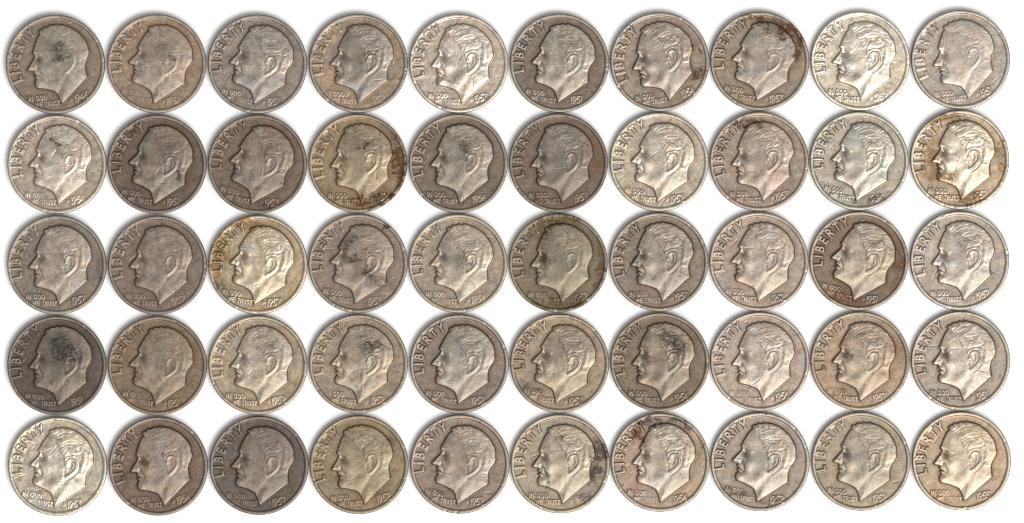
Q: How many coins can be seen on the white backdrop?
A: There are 50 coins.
